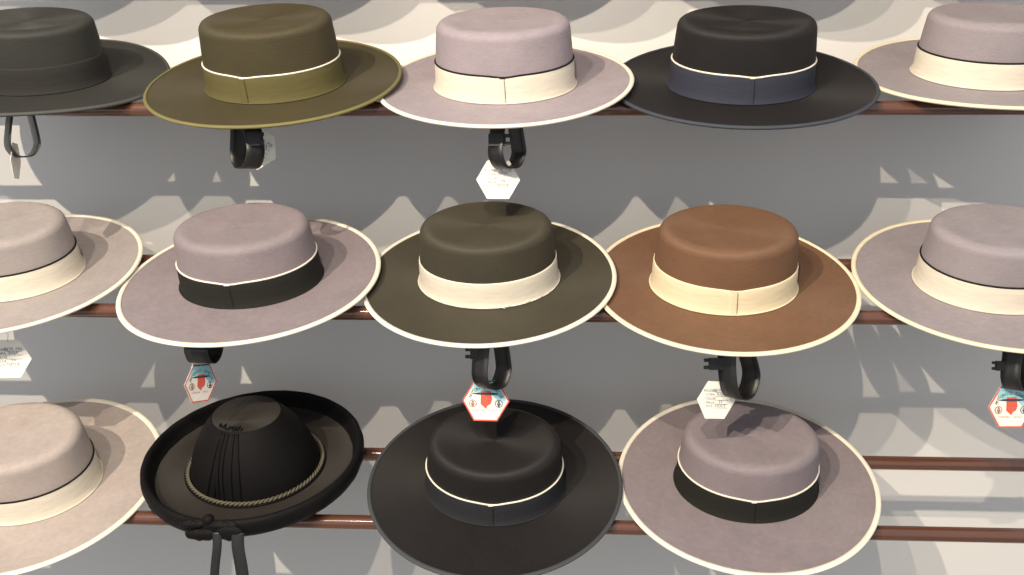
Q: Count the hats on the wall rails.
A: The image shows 14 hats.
